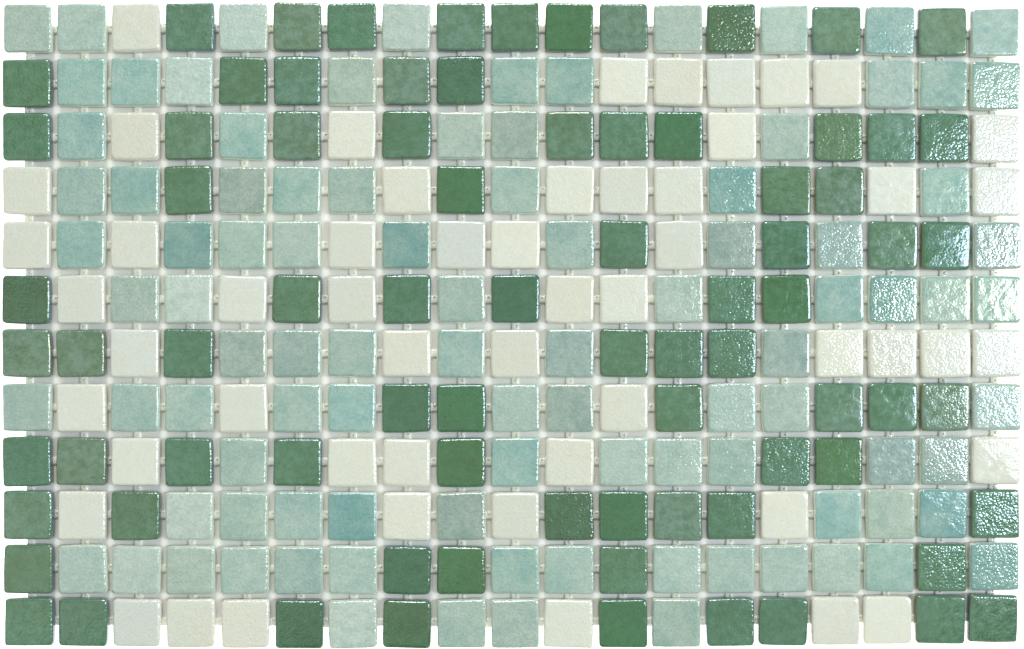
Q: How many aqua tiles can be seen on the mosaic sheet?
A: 96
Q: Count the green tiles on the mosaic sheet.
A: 79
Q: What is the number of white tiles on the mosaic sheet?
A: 53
